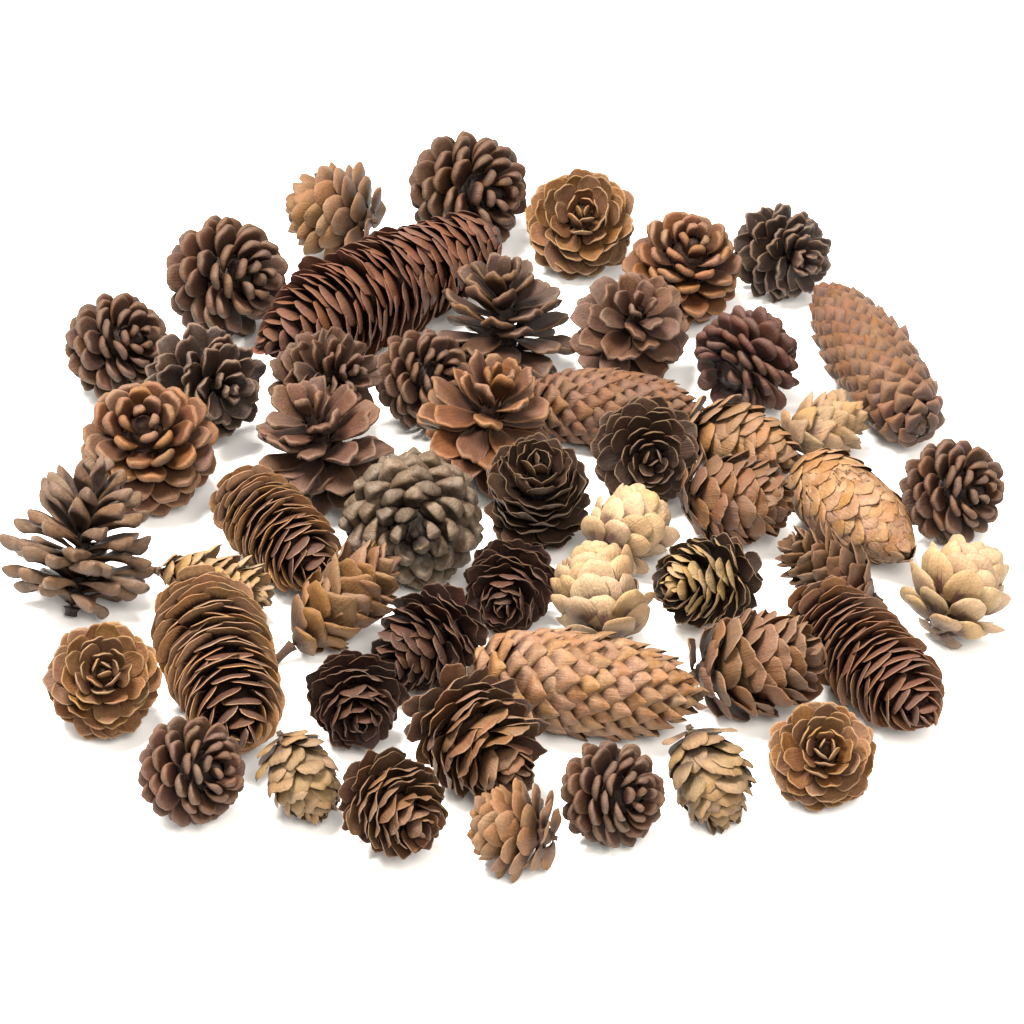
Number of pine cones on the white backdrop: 52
